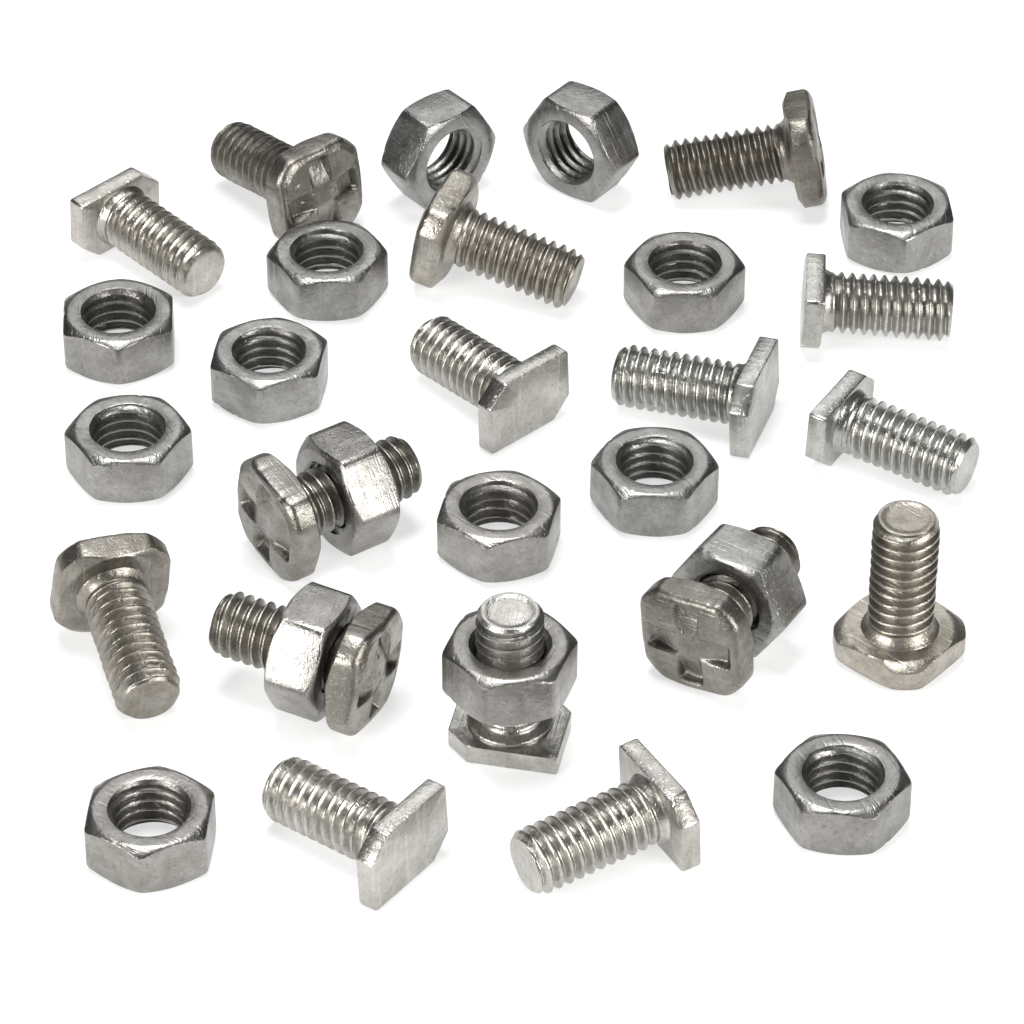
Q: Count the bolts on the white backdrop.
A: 16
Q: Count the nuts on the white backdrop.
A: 16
